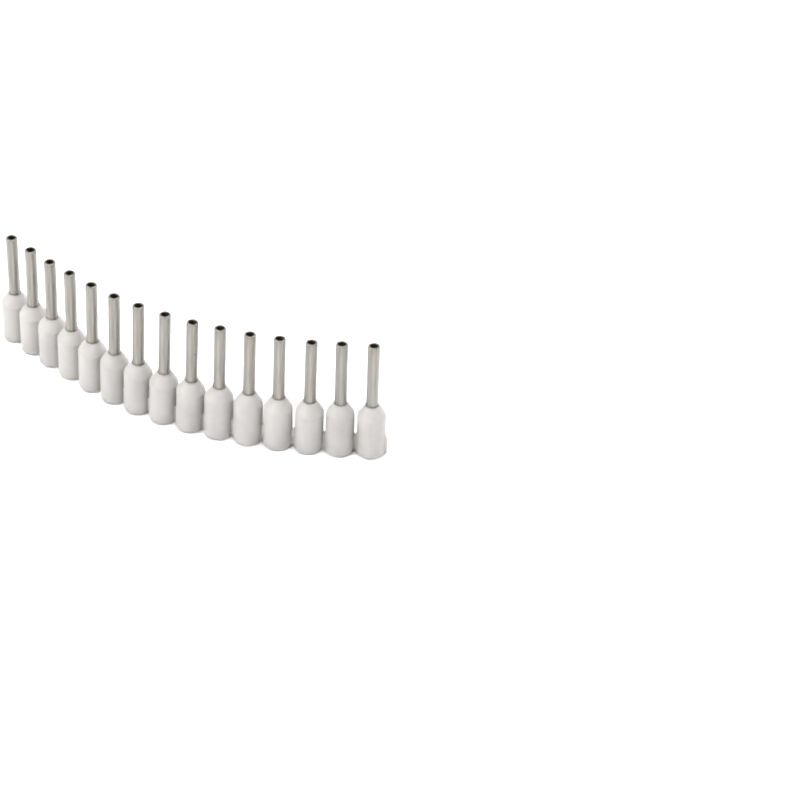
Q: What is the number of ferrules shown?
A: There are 15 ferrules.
